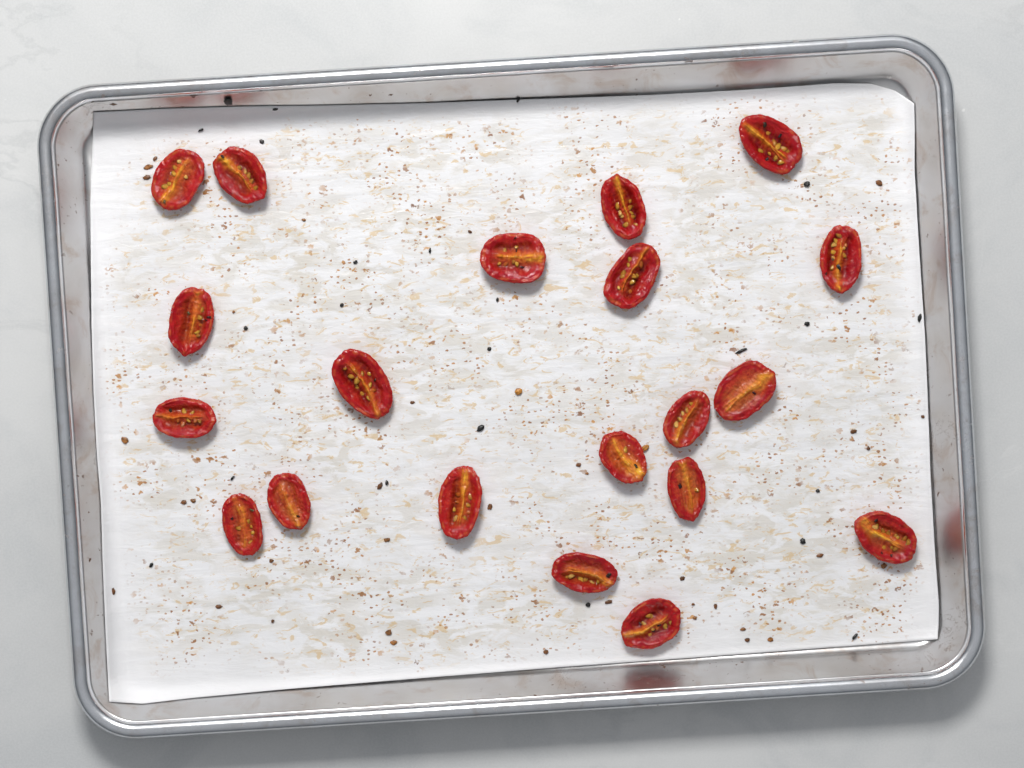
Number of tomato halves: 20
